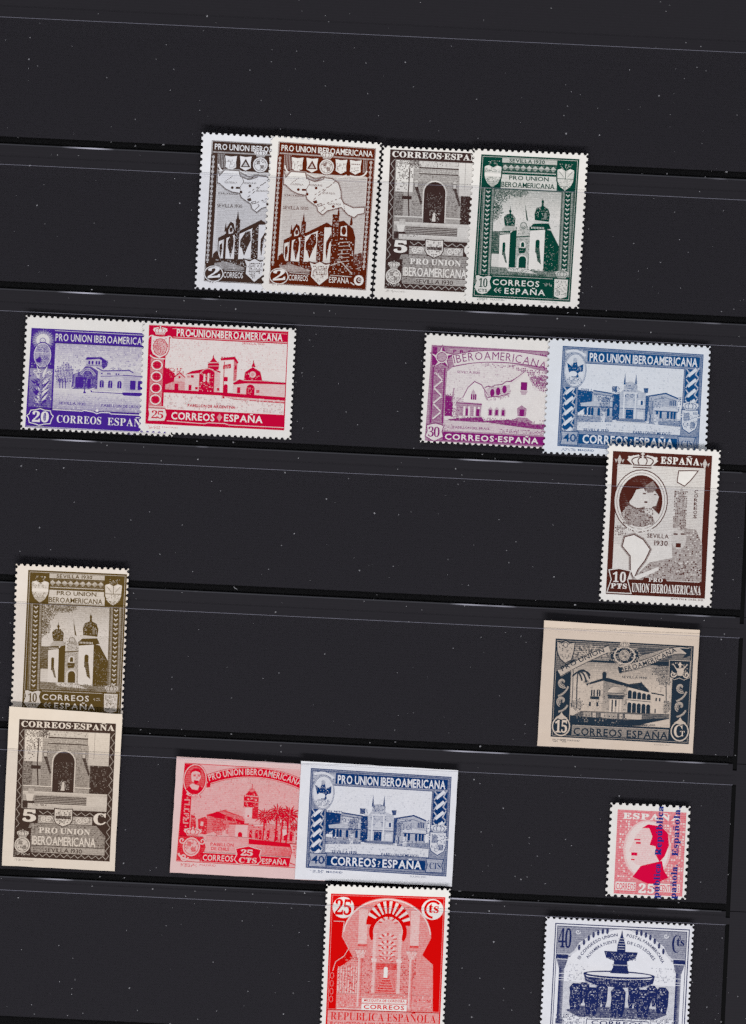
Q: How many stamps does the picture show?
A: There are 17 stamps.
